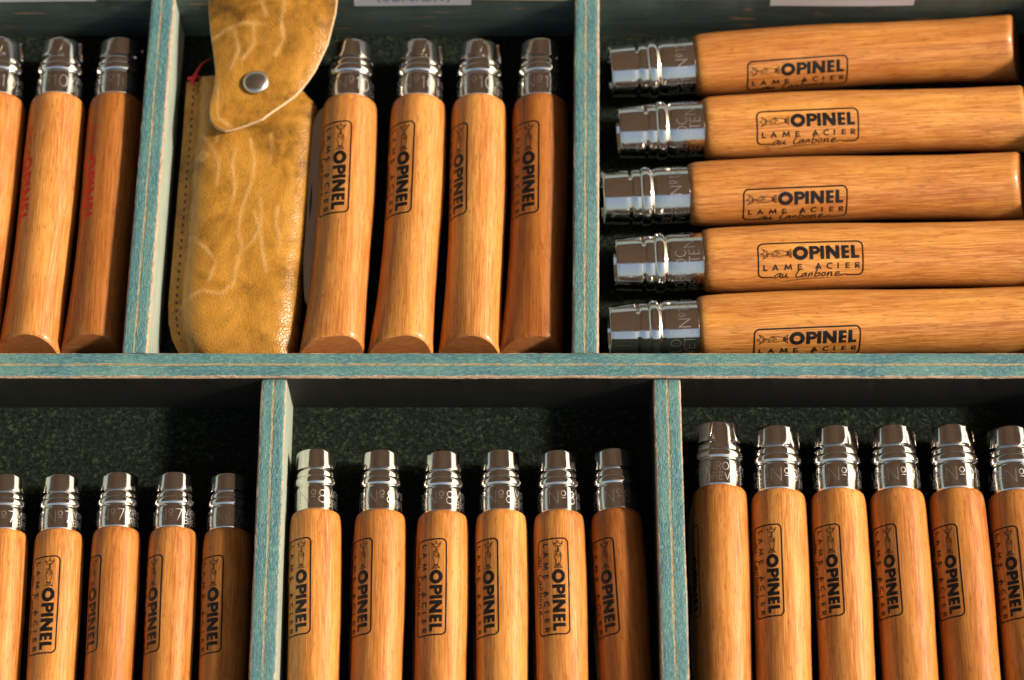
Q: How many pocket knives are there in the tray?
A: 29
